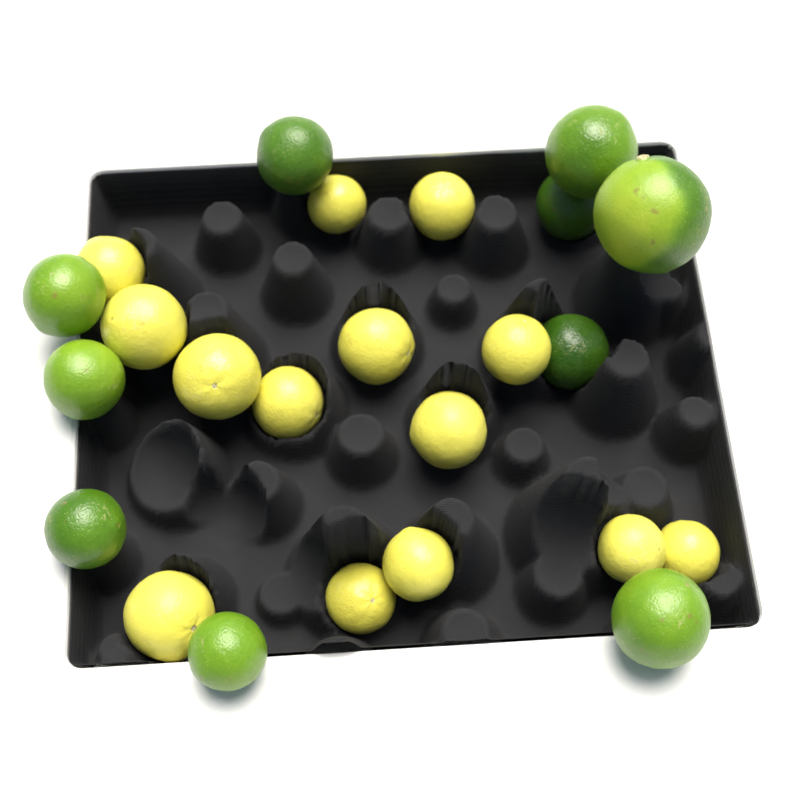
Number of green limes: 10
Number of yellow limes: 14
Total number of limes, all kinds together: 24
